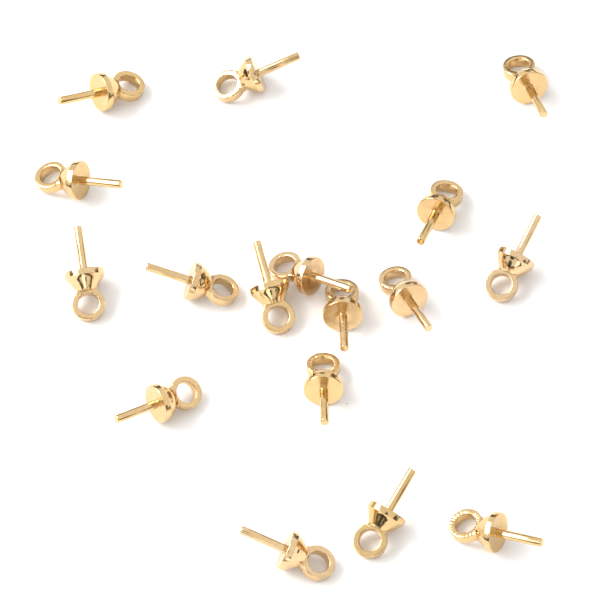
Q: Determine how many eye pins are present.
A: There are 17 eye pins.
